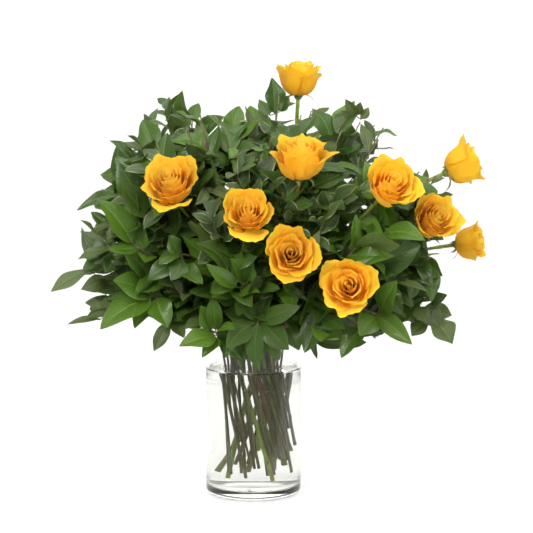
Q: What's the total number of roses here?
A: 10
